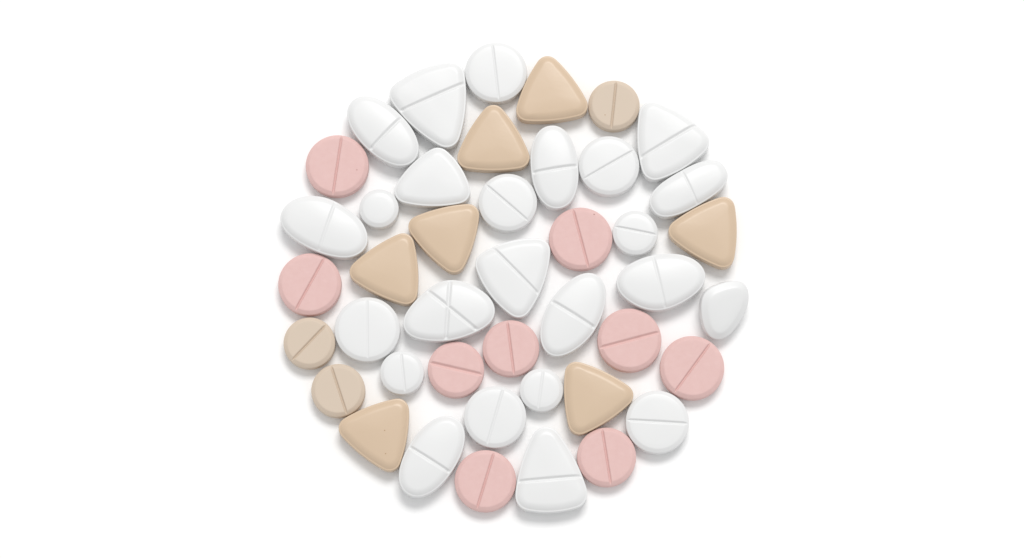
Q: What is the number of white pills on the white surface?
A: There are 24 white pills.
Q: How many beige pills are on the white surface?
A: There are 10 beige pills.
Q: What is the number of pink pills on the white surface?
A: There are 9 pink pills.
